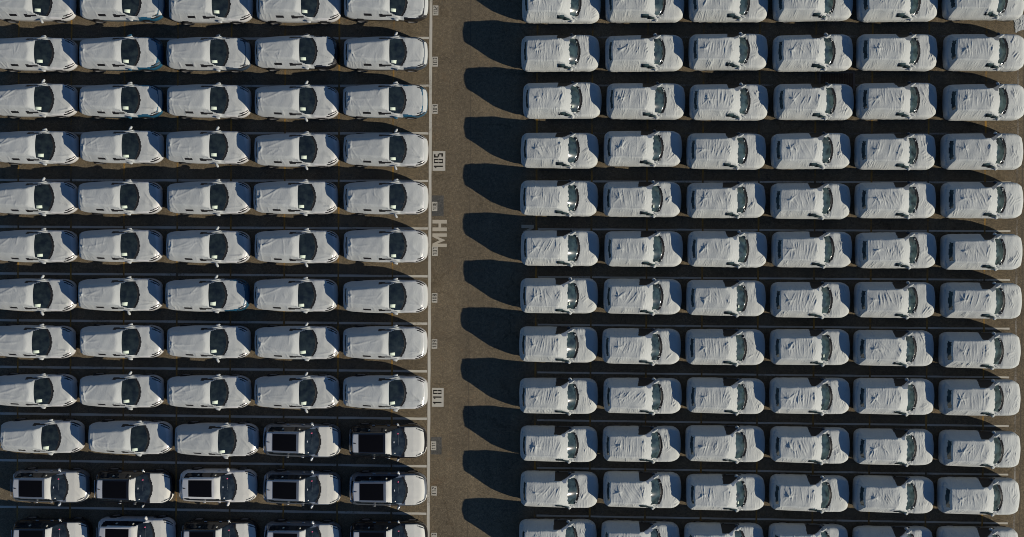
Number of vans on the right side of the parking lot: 72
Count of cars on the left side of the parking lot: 60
